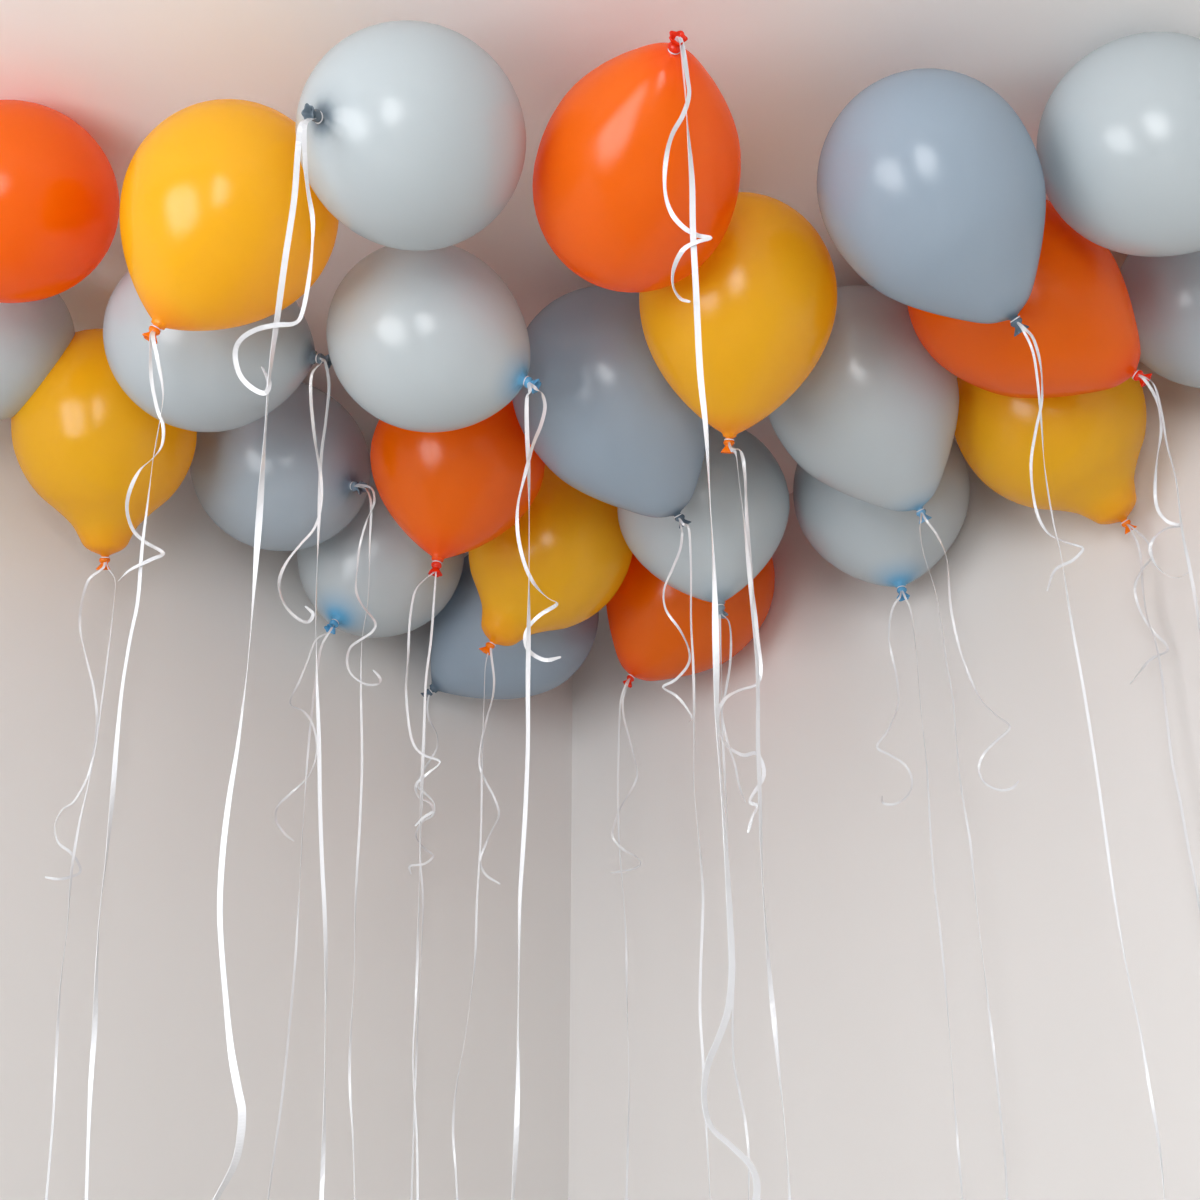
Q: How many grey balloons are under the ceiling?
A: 14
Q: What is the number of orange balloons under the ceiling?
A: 5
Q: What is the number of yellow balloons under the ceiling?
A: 5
